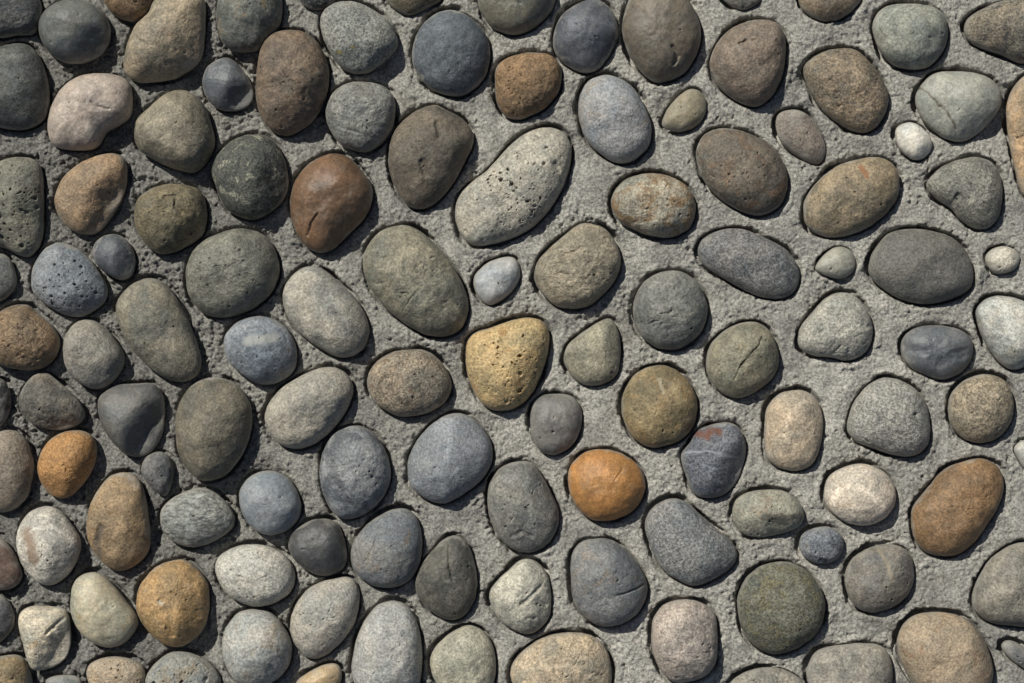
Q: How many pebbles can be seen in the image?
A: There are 123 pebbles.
